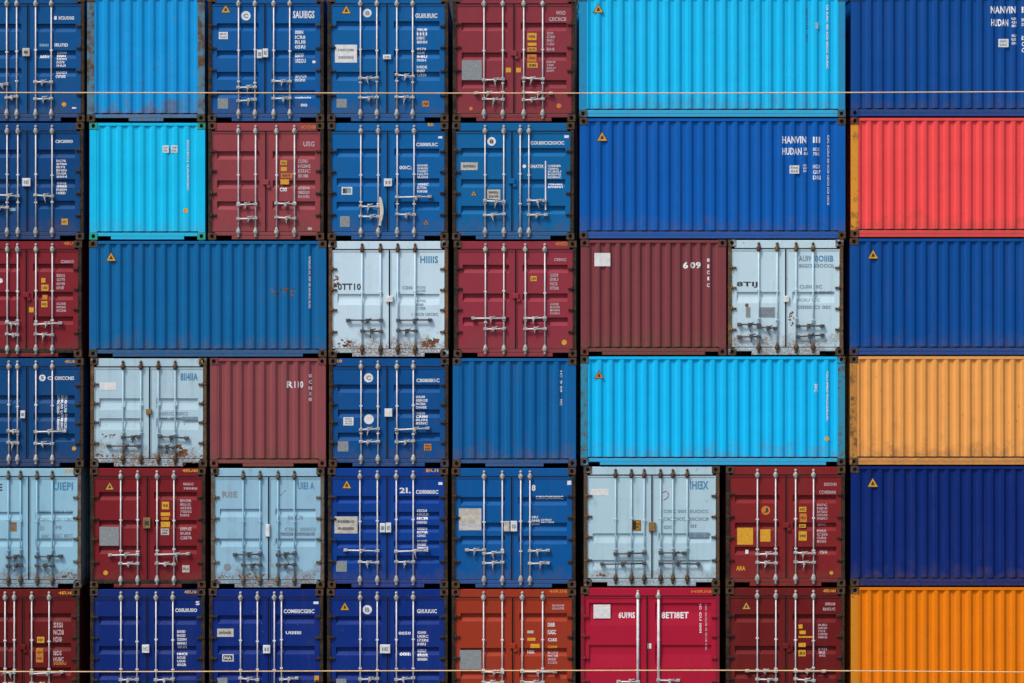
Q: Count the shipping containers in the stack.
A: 44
